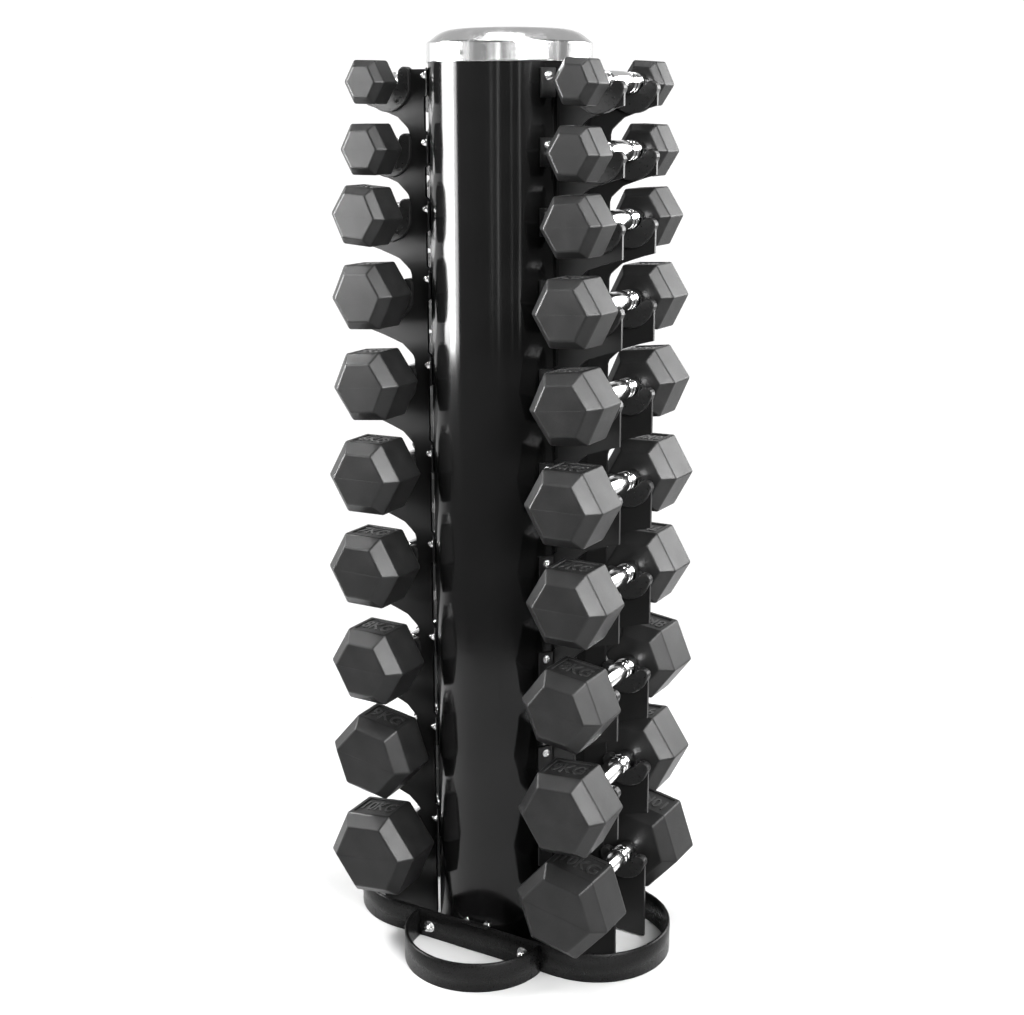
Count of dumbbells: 20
